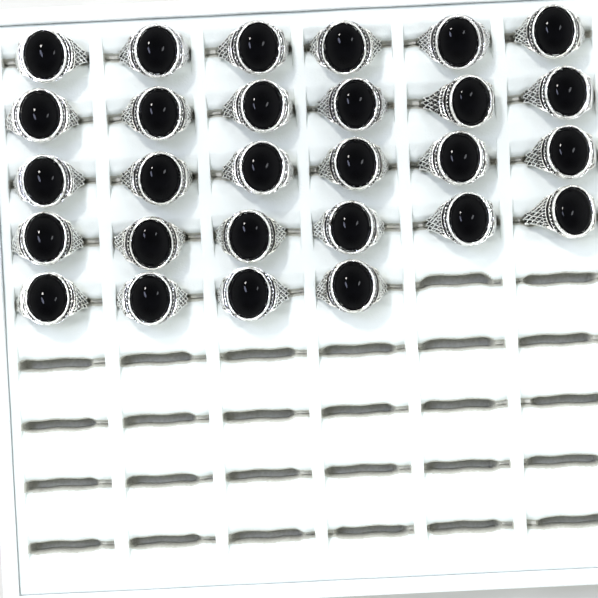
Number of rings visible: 28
